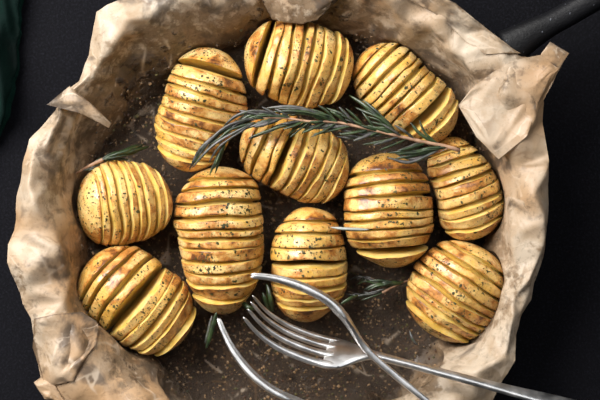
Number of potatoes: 11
